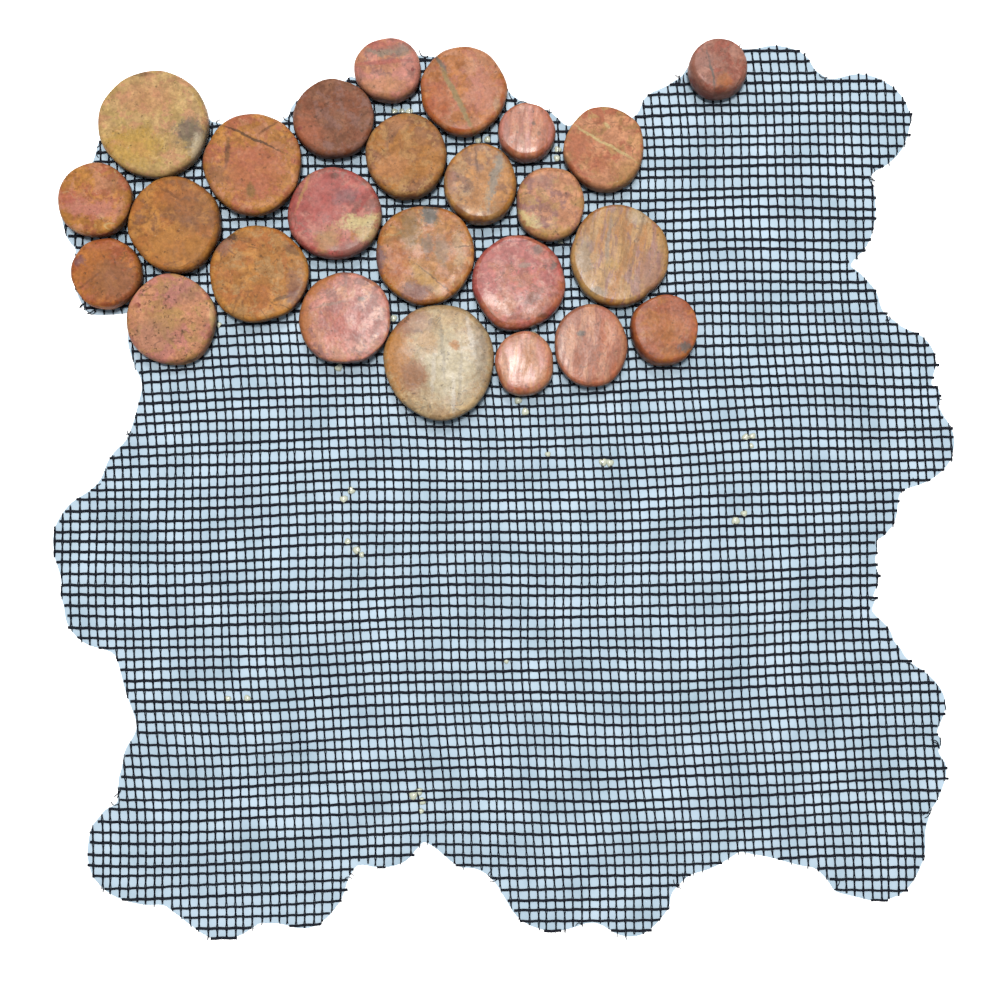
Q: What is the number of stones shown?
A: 25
